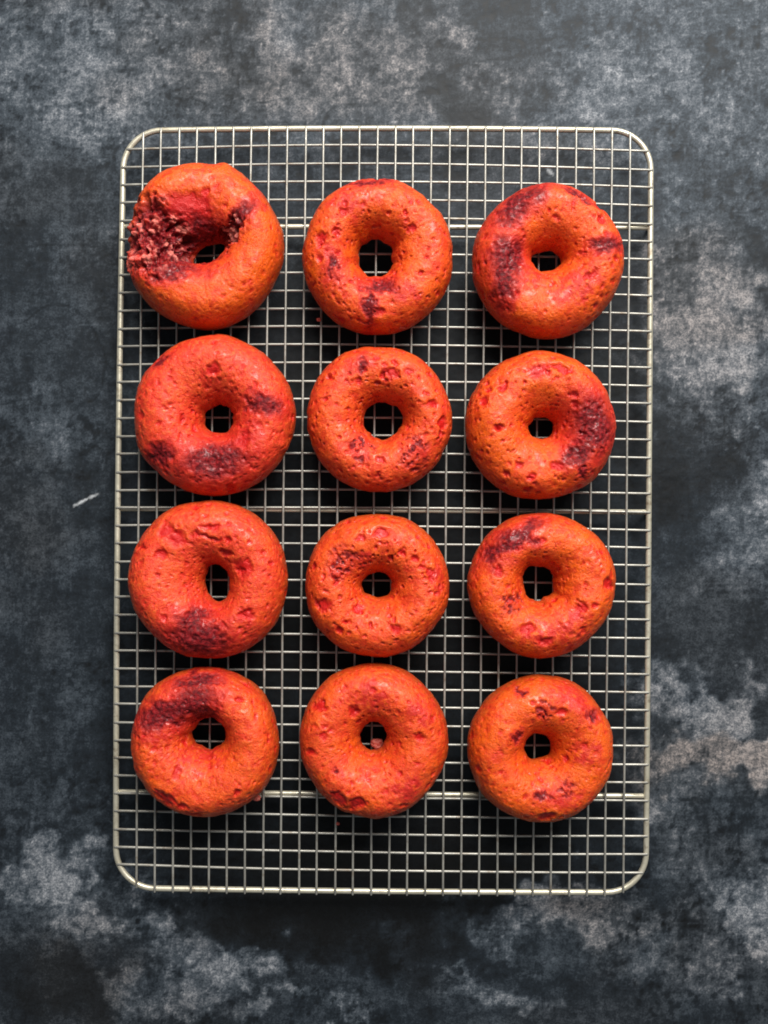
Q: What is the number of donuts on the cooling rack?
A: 12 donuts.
